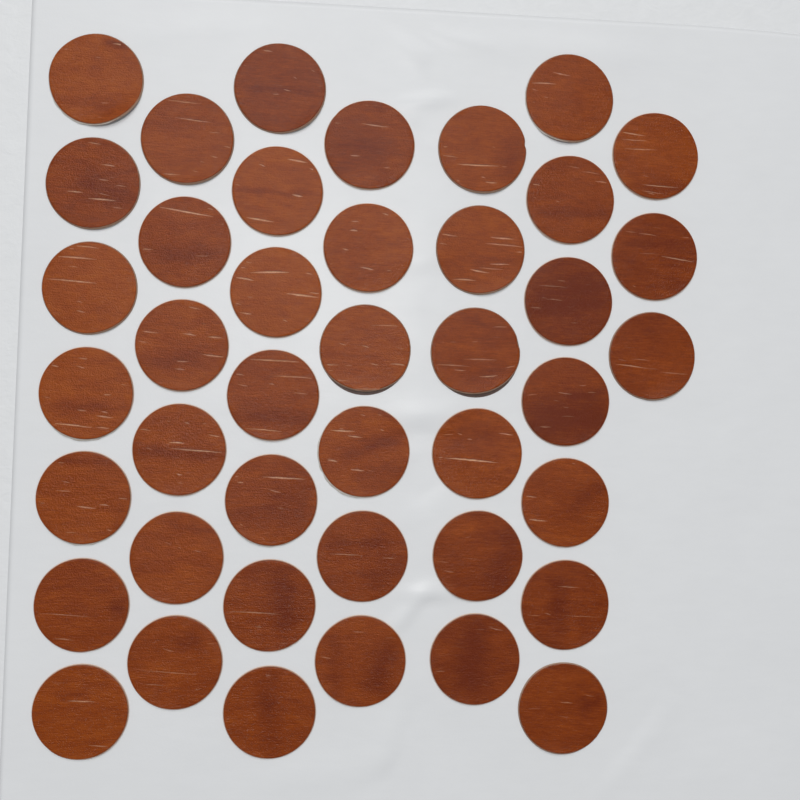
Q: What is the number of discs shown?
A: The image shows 42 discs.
